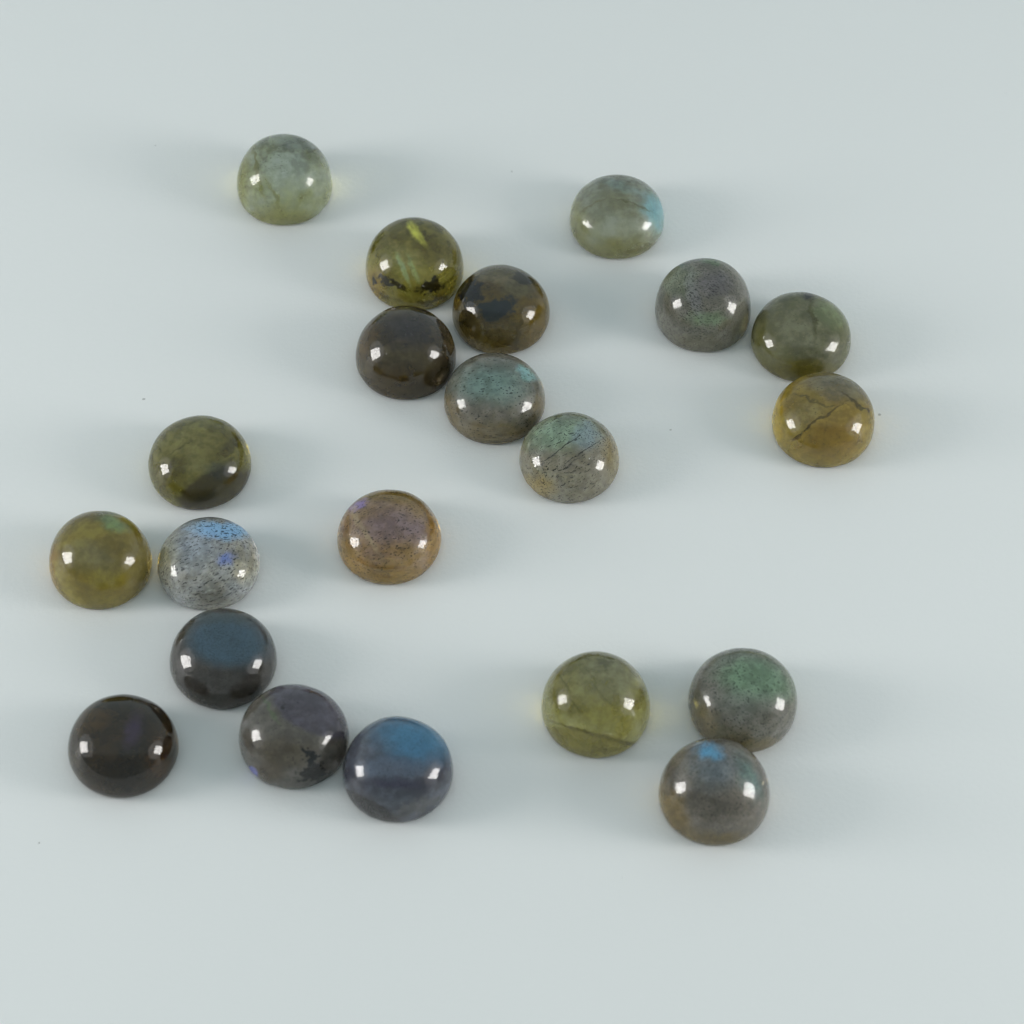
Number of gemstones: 21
